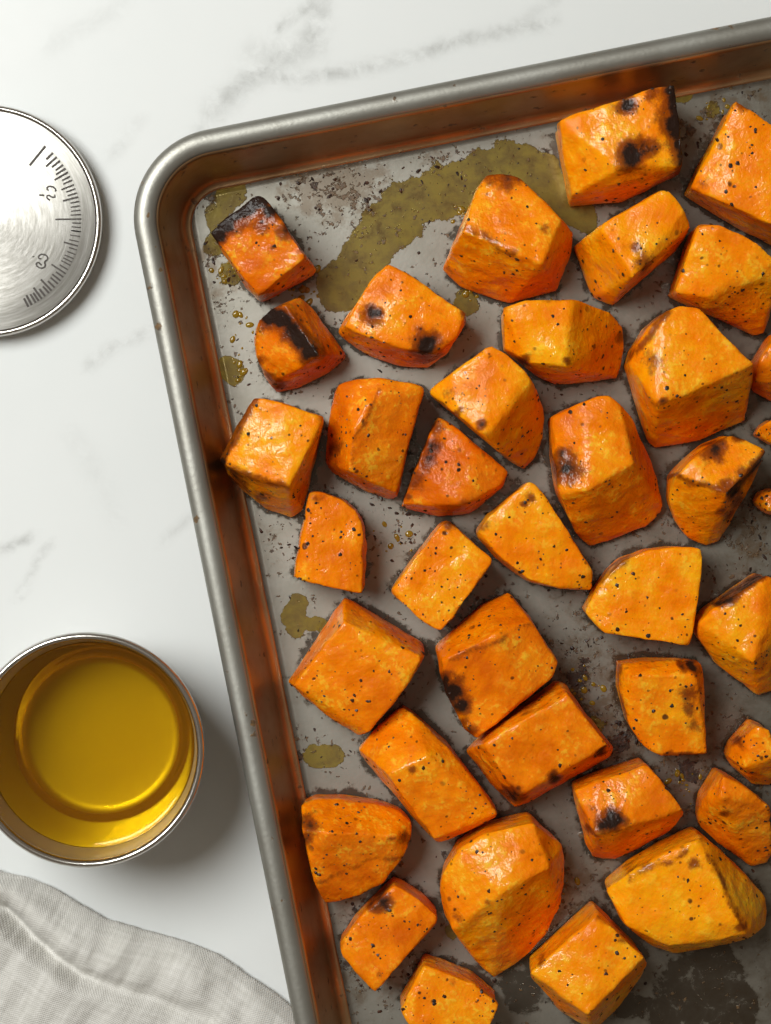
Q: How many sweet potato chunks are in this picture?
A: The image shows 38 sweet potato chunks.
